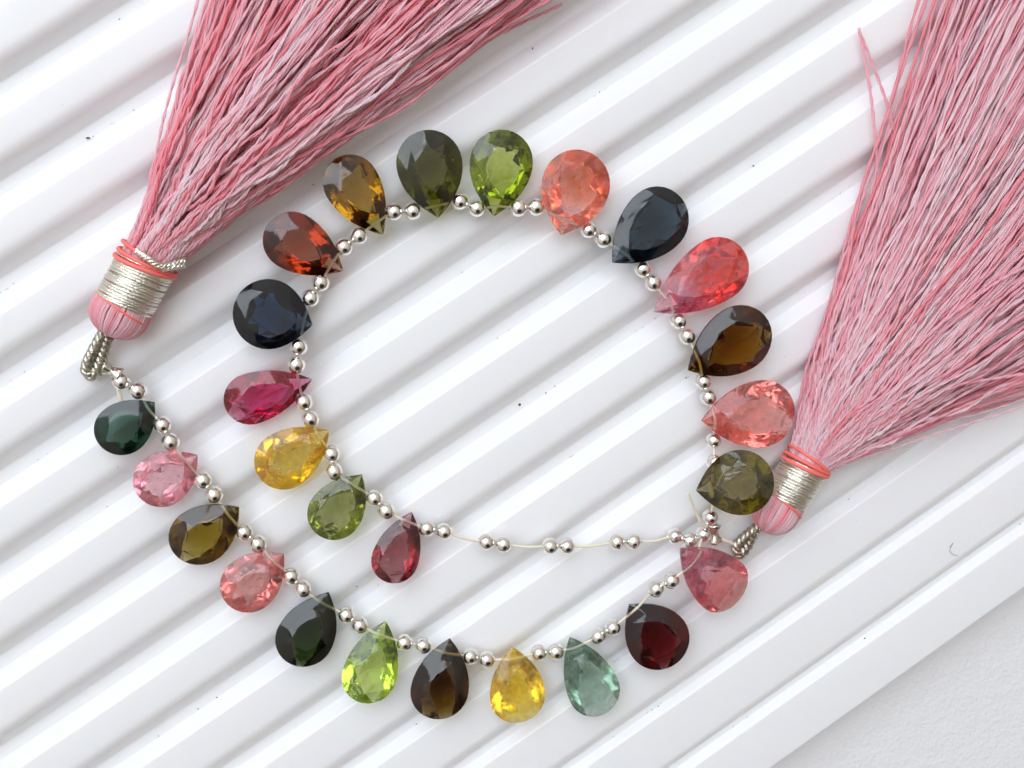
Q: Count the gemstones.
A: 26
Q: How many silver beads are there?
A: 62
